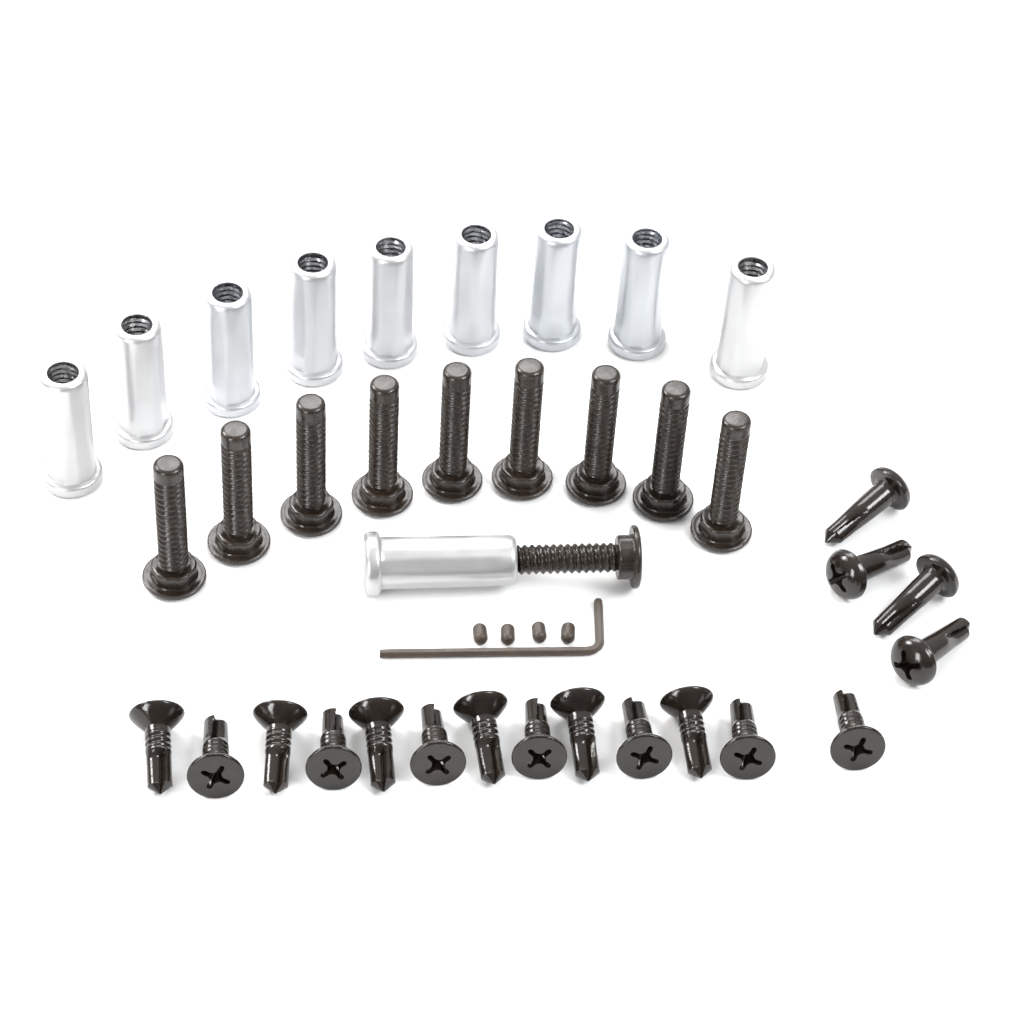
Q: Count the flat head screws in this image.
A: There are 13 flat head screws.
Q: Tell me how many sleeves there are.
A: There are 10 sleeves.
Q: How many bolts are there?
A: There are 10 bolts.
